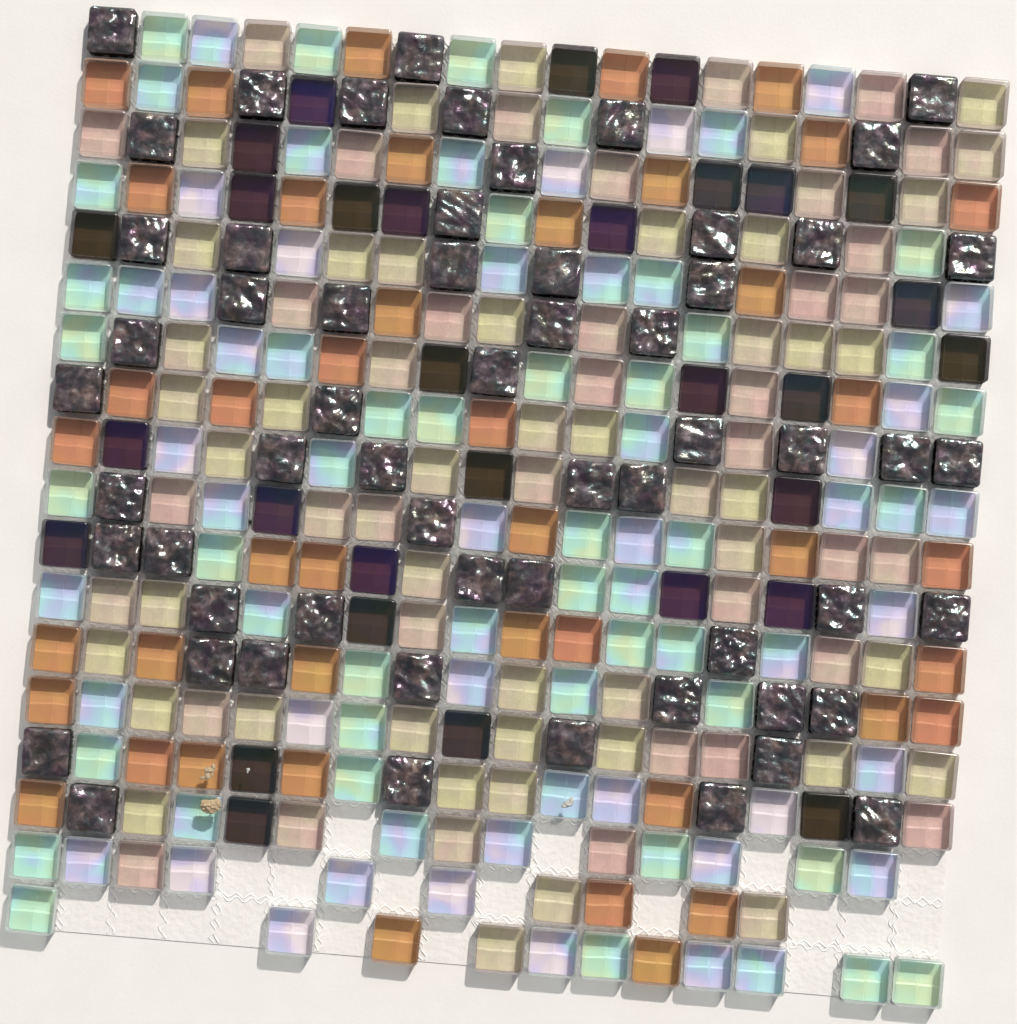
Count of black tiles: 89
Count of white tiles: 91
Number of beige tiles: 82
